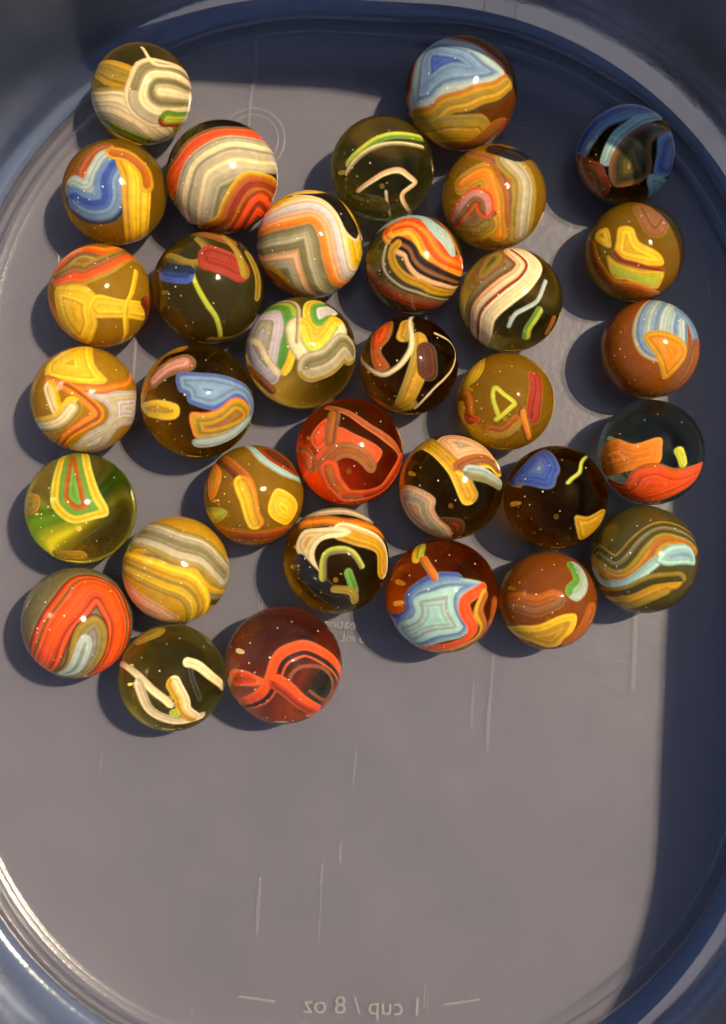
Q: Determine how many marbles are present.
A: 33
